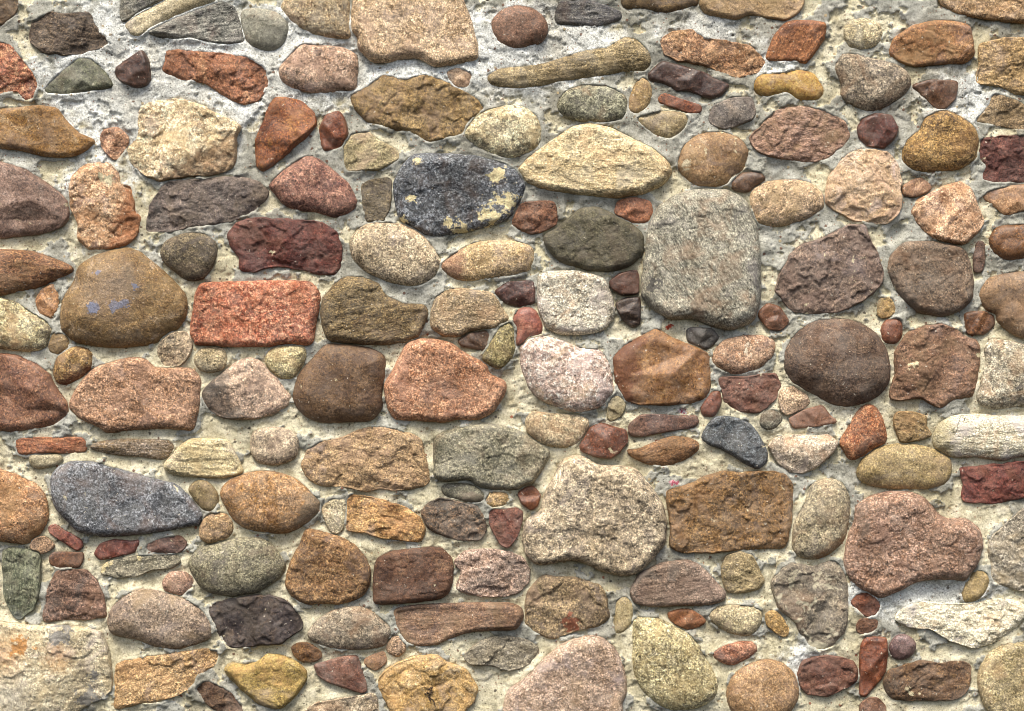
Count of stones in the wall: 200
